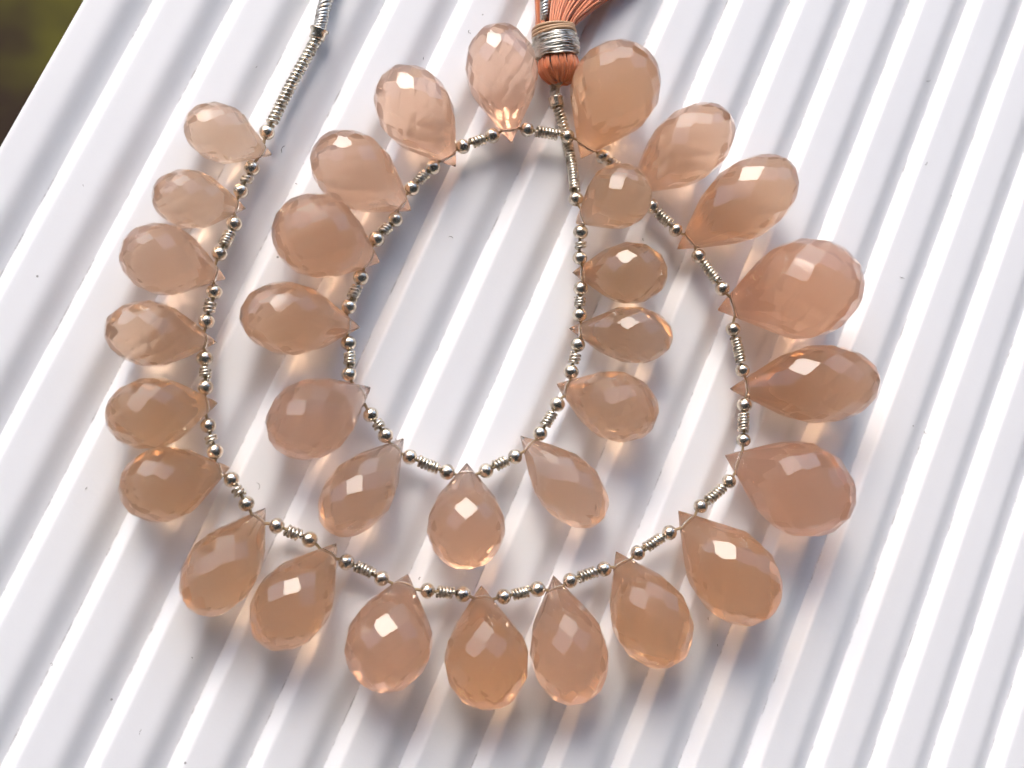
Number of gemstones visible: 32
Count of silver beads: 63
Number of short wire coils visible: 31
